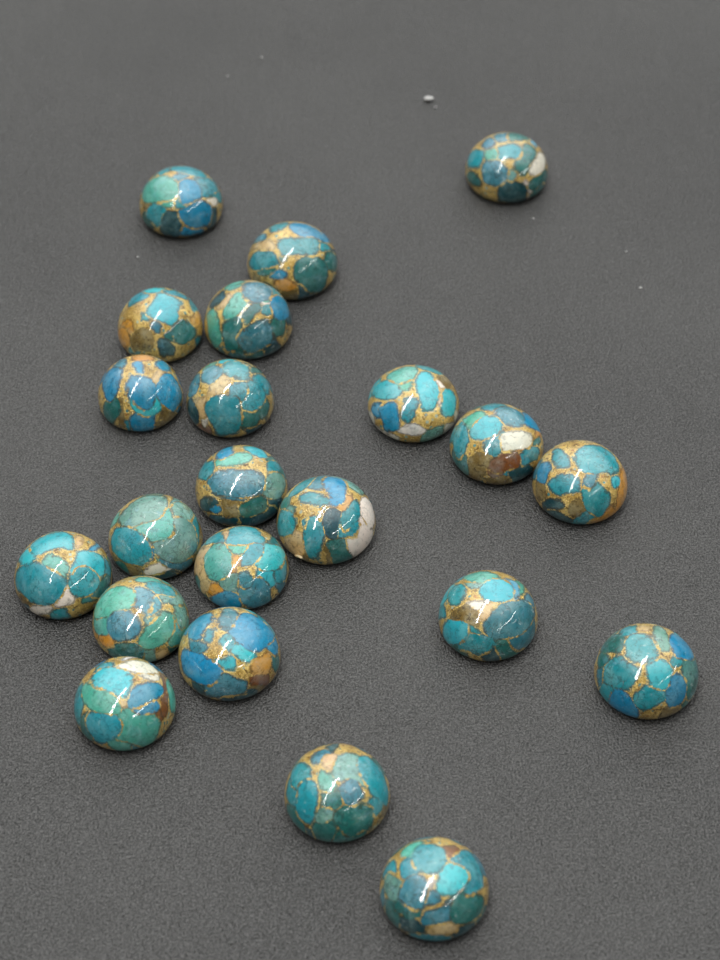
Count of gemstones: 22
